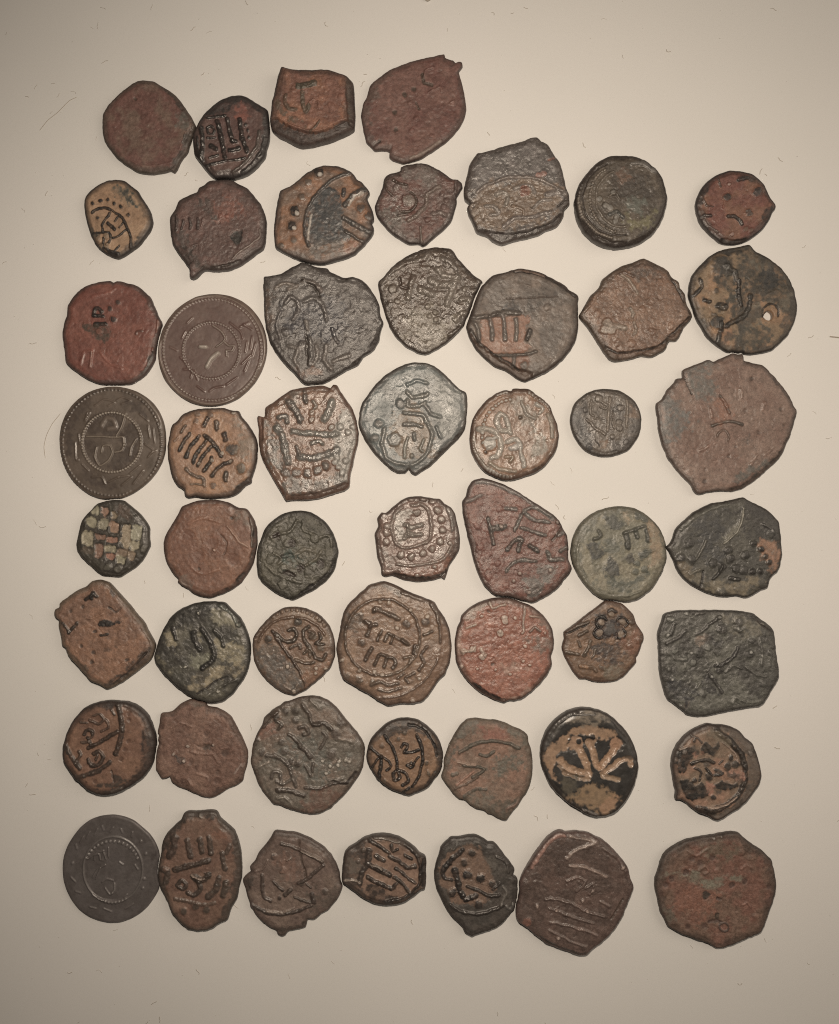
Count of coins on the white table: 53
